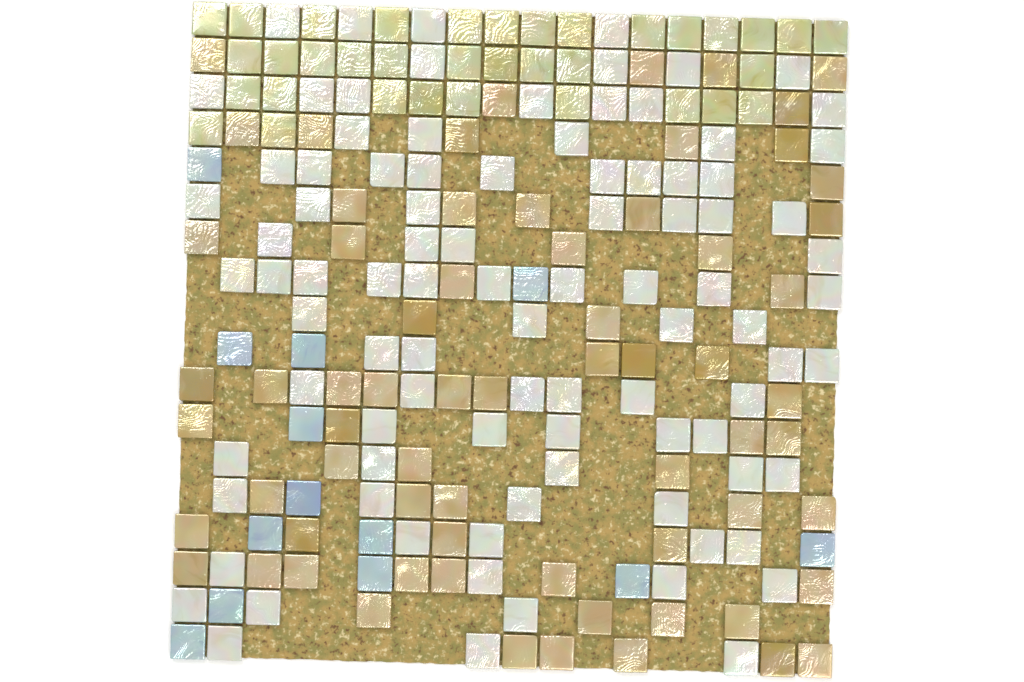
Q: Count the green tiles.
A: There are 35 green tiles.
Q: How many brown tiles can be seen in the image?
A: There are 67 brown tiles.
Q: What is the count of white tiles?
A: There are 92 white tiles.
